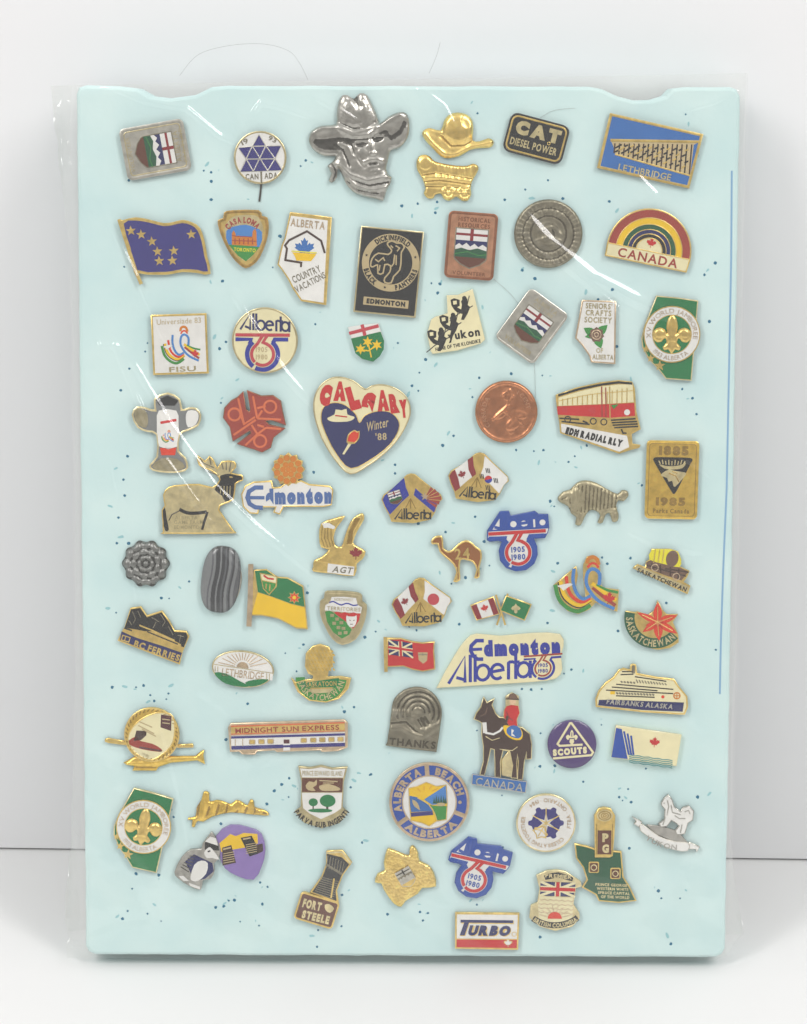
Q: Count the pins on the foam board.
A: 69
